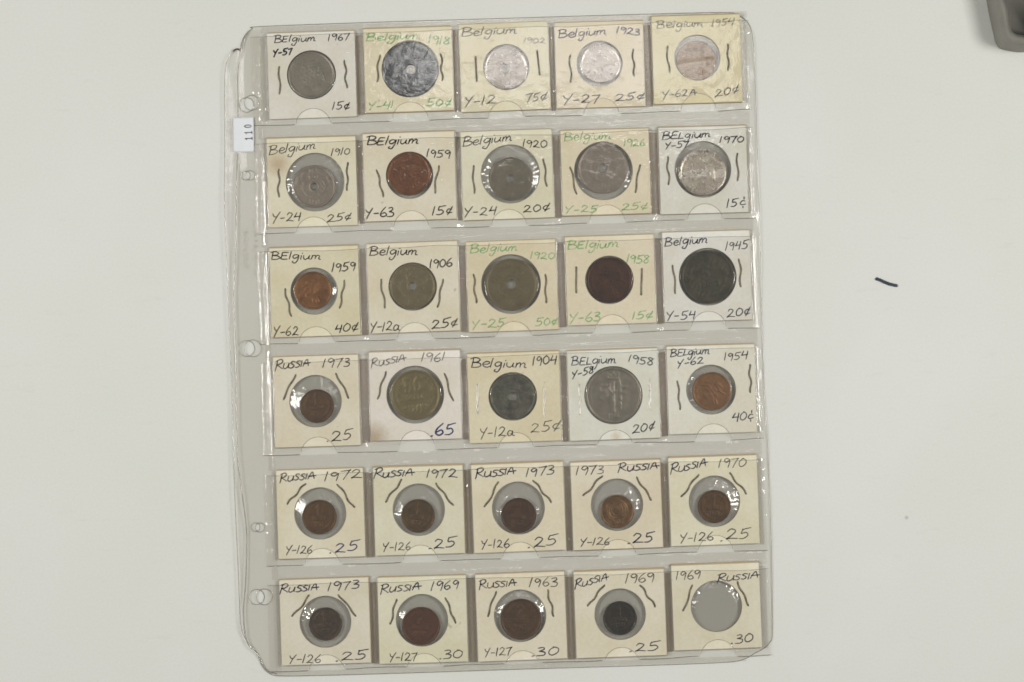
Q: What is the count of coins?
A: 29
